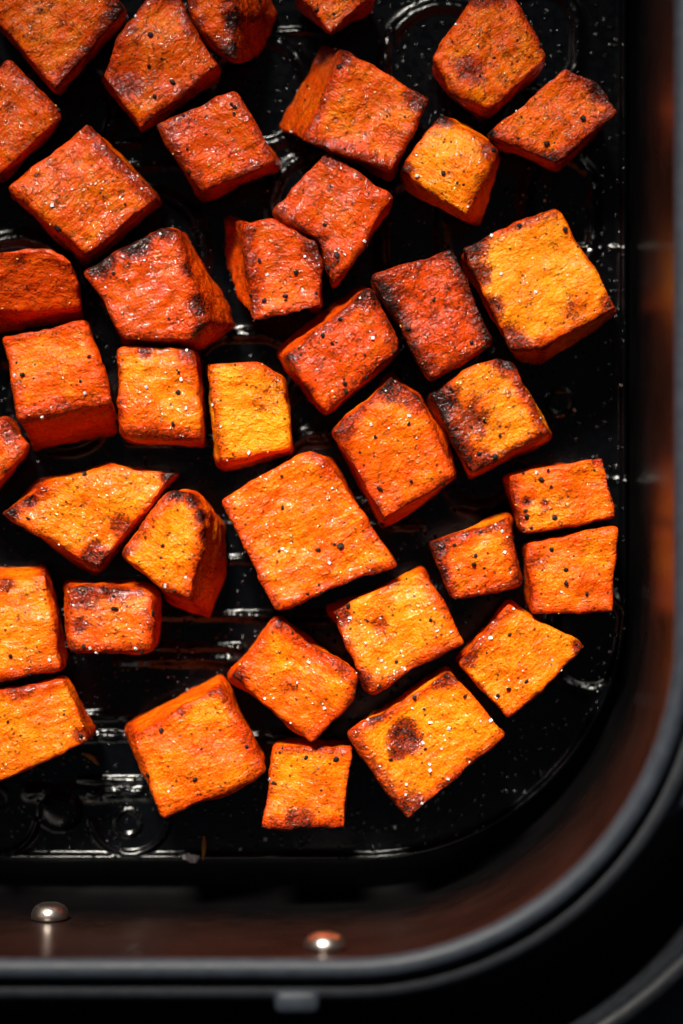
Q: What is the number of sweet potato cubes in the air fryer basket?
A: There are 39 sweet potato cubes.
